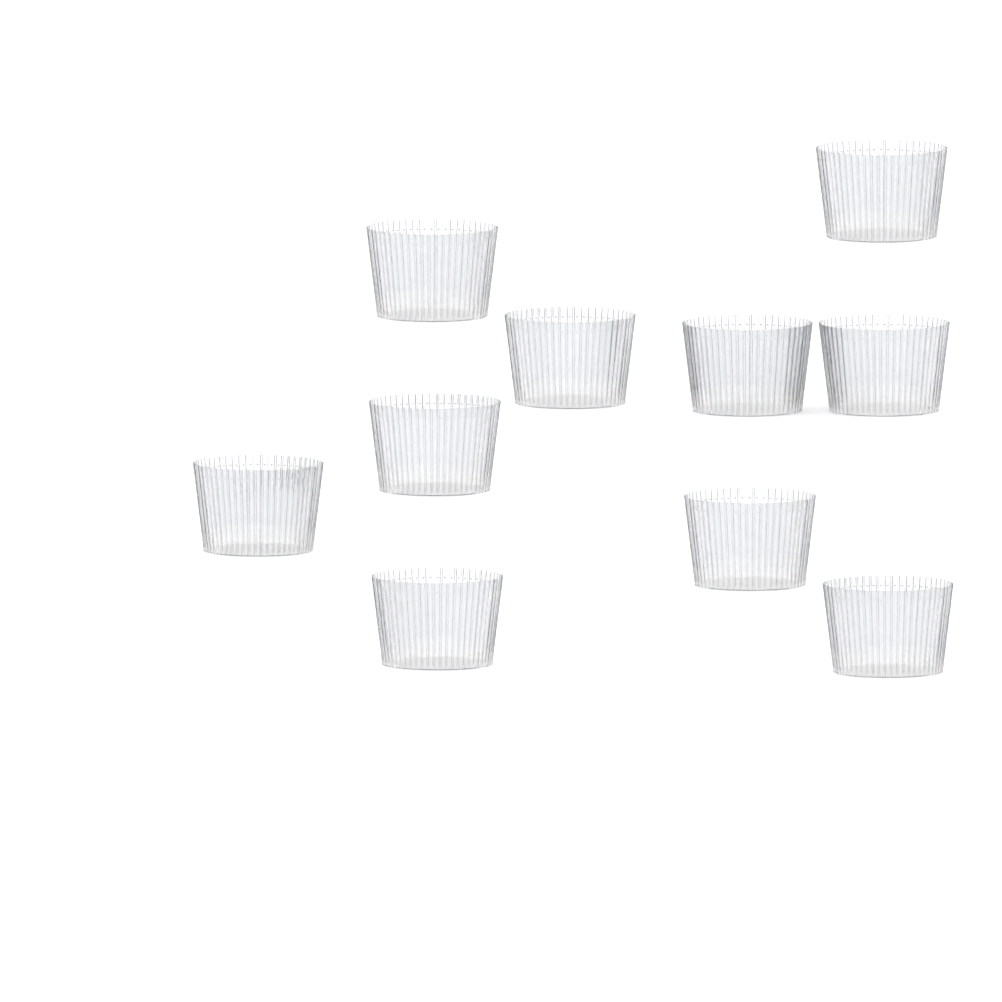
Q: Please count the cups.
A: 10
